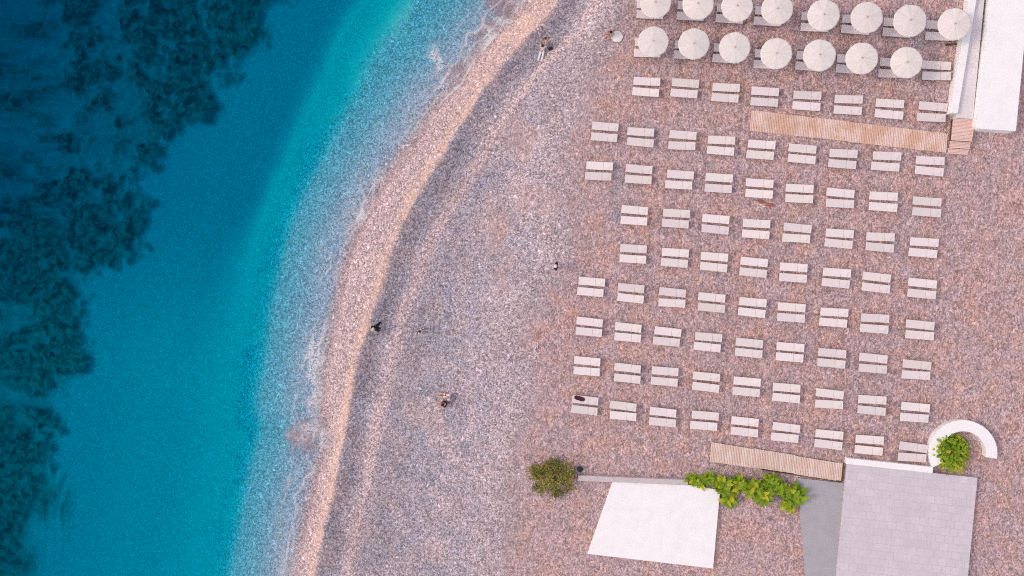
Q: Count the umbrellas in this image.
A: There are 15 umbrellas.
